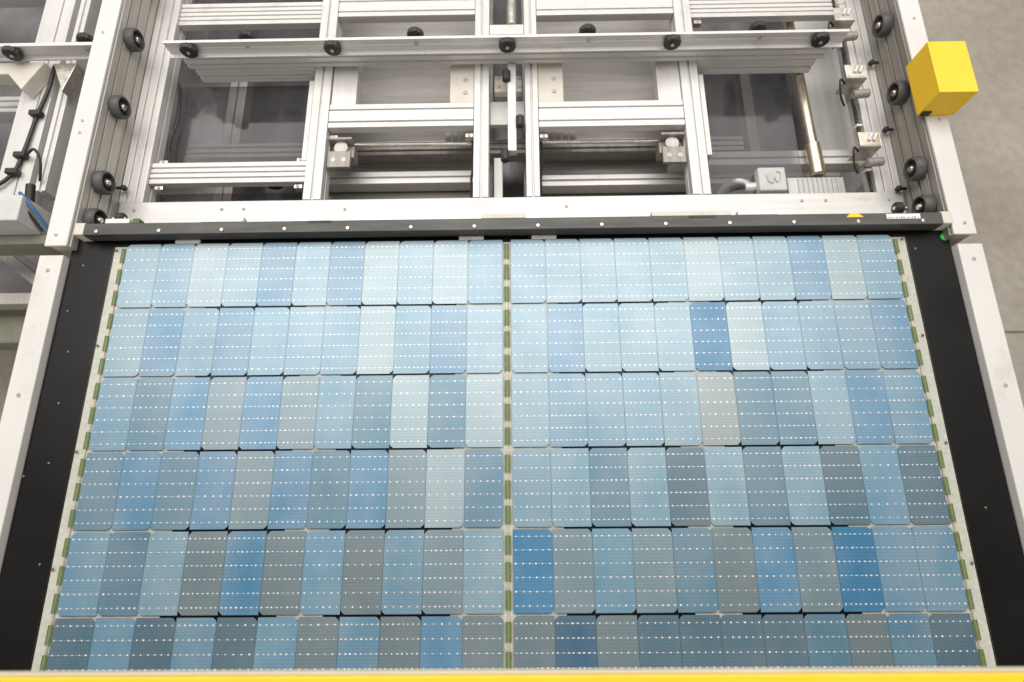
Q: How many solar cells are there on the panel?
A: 132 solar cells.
